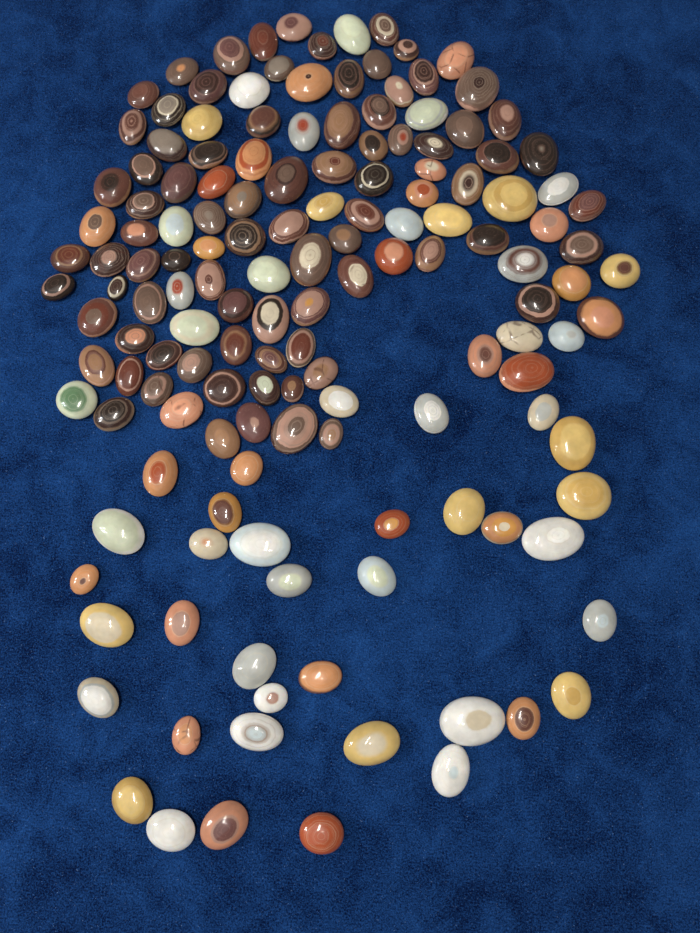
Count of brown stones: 81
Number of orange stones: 27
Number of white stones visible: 31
